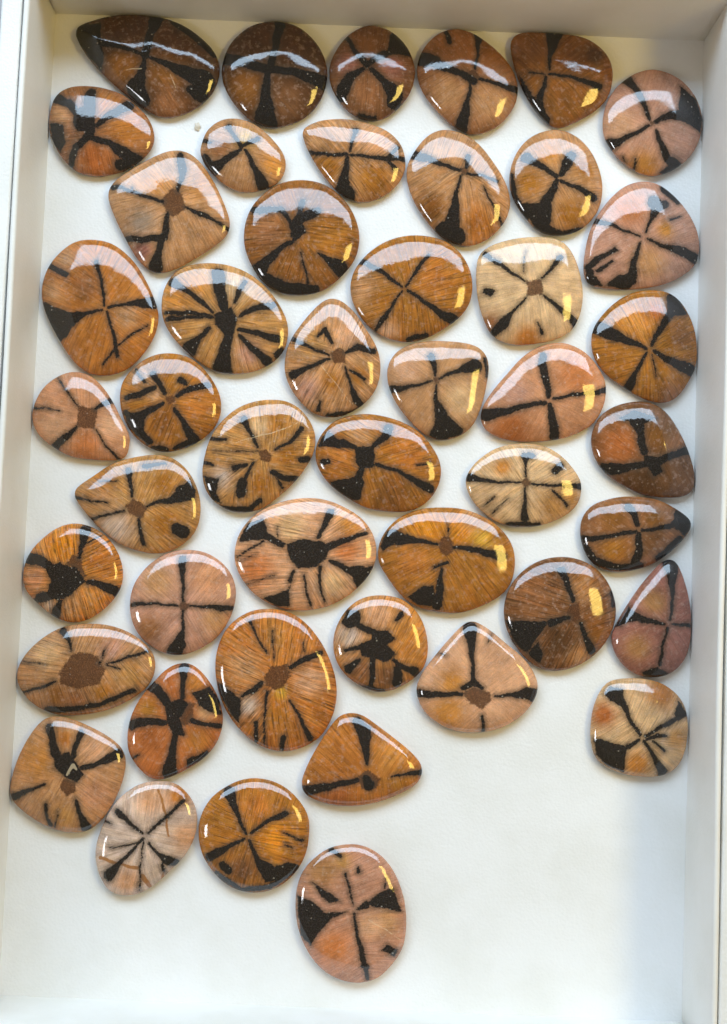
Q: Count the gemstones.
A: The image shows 47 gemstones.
